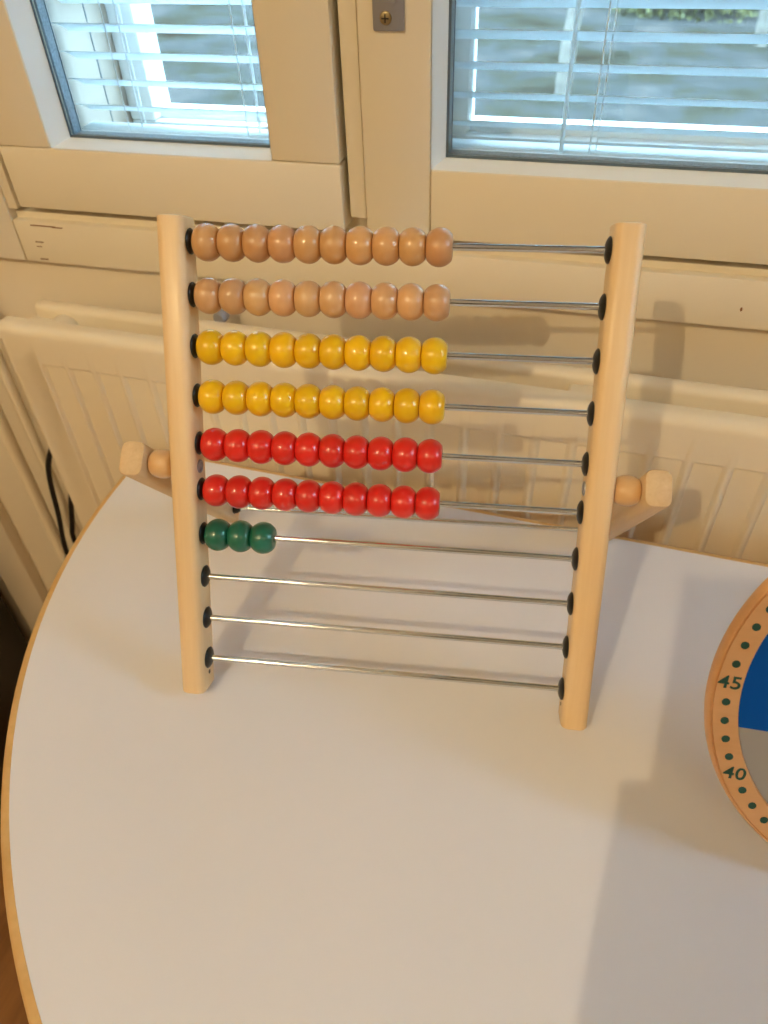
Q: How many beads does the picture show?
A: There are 63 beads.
